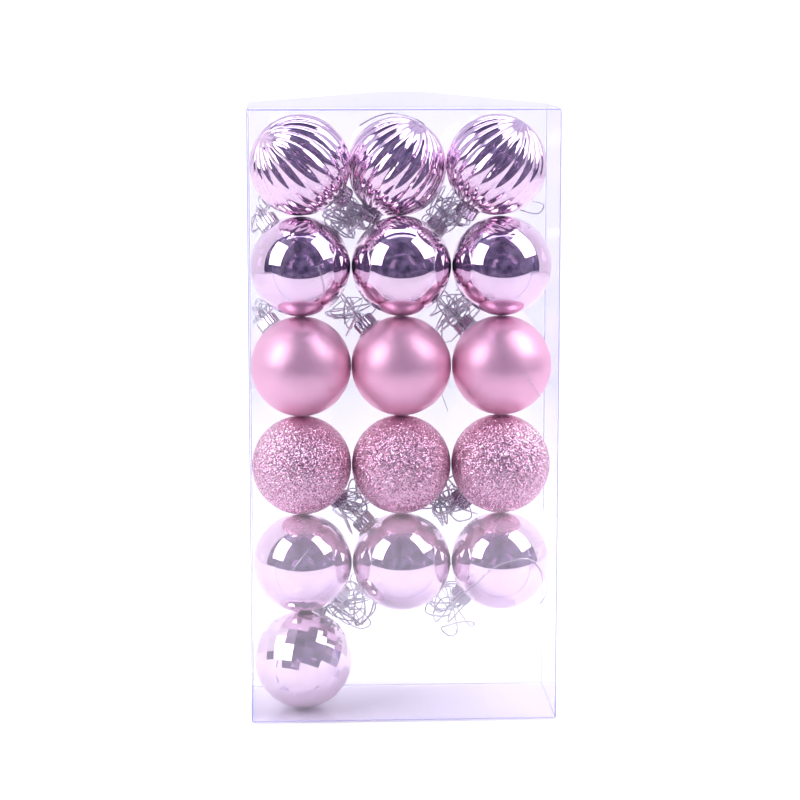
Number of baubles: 16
